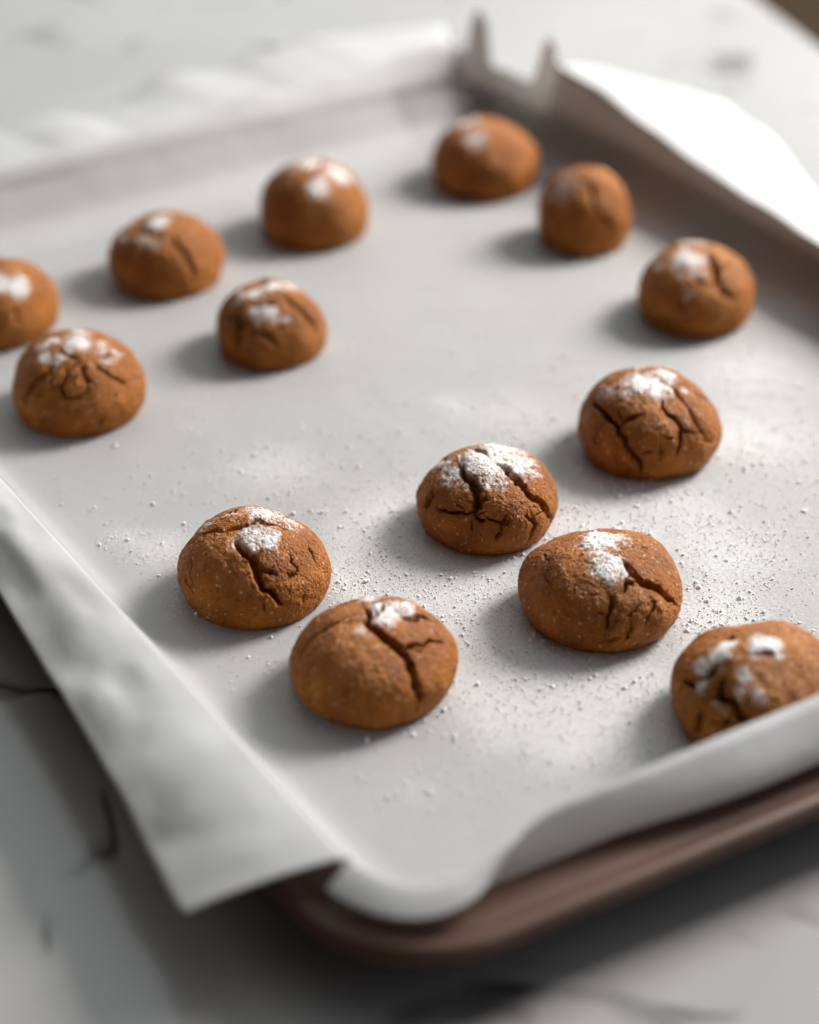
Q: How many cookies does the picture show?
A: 14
